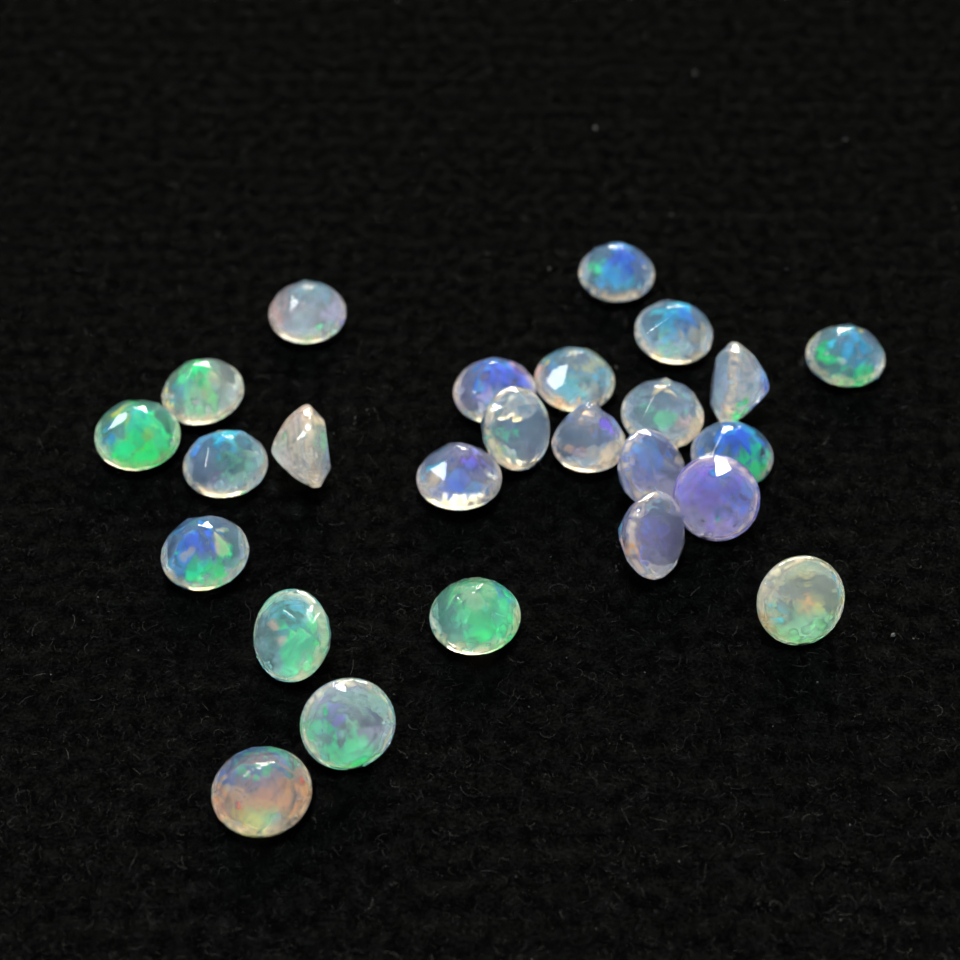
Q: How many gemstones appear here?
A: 25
